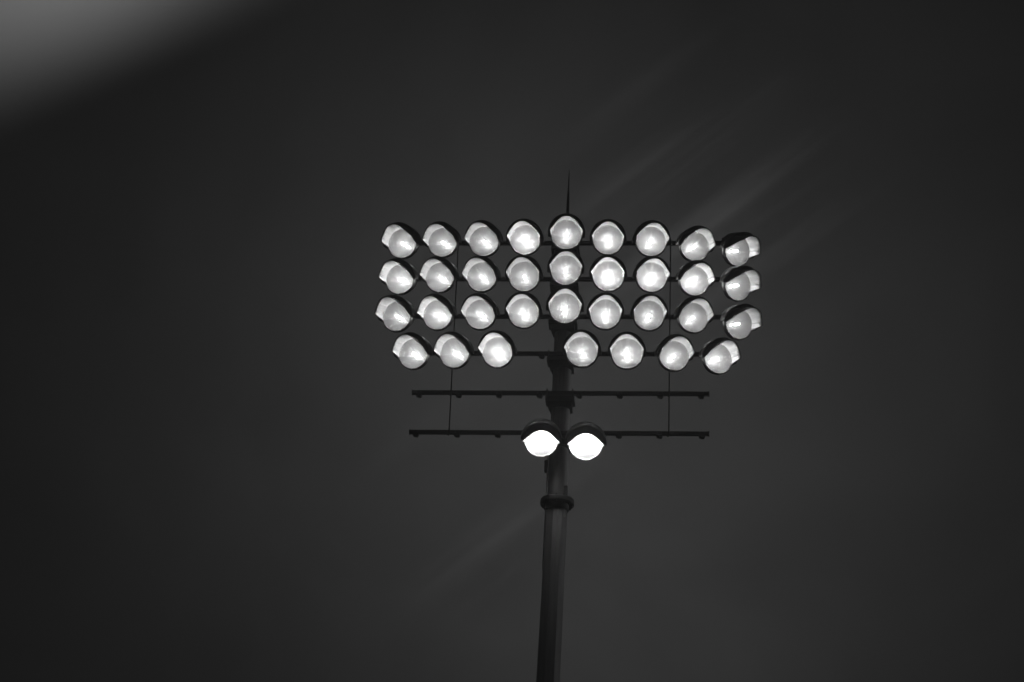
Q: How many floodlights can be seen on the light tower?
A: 36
